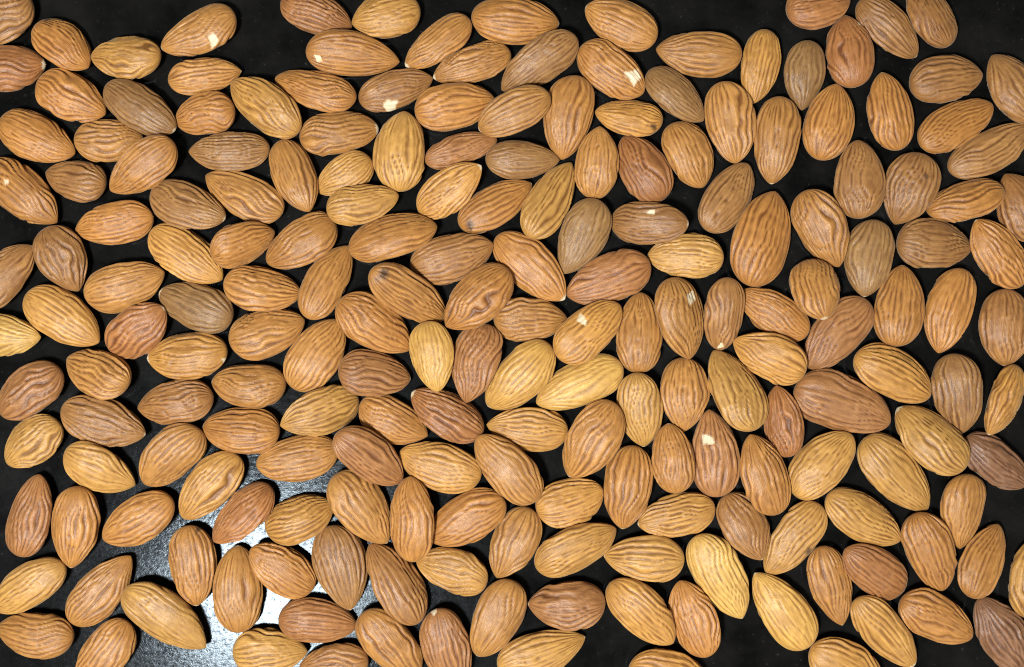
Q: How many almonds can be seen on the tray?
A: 200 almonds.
